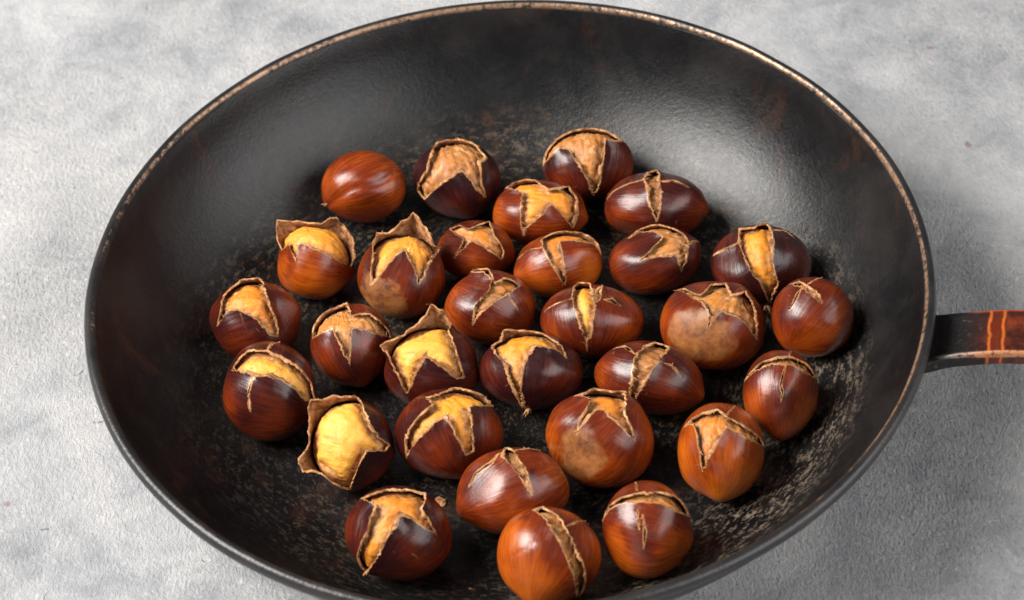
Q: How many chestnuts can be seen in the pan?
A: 30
